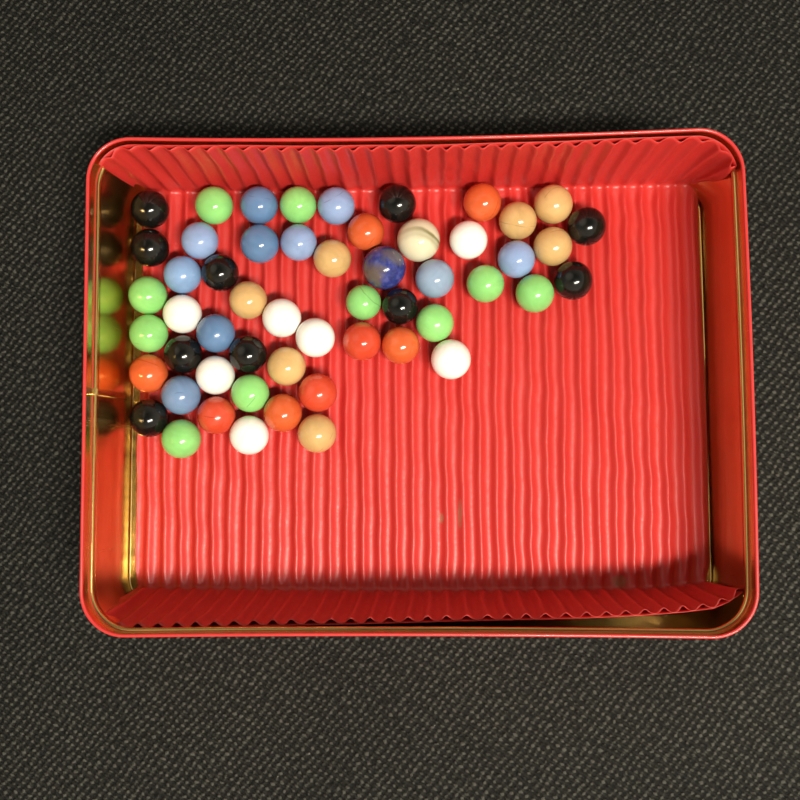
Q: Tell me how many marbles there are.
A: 54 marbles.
